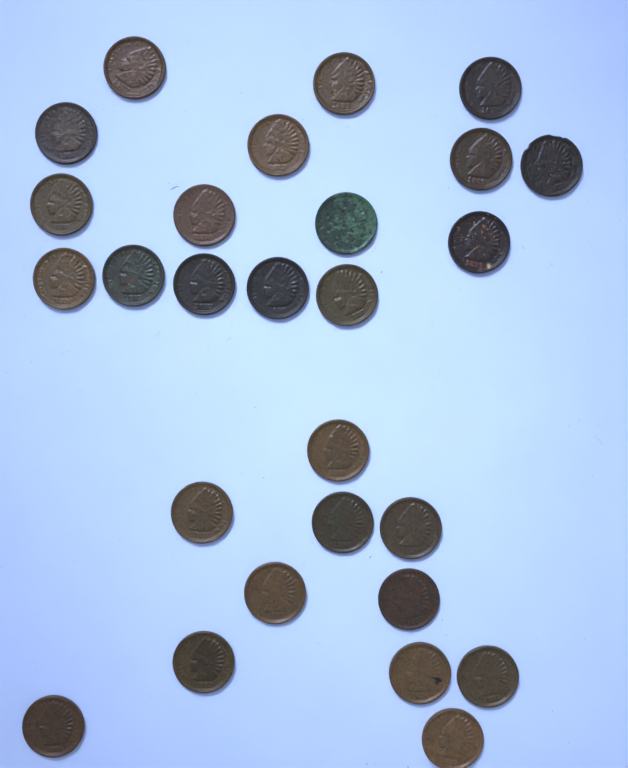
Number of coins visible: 27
